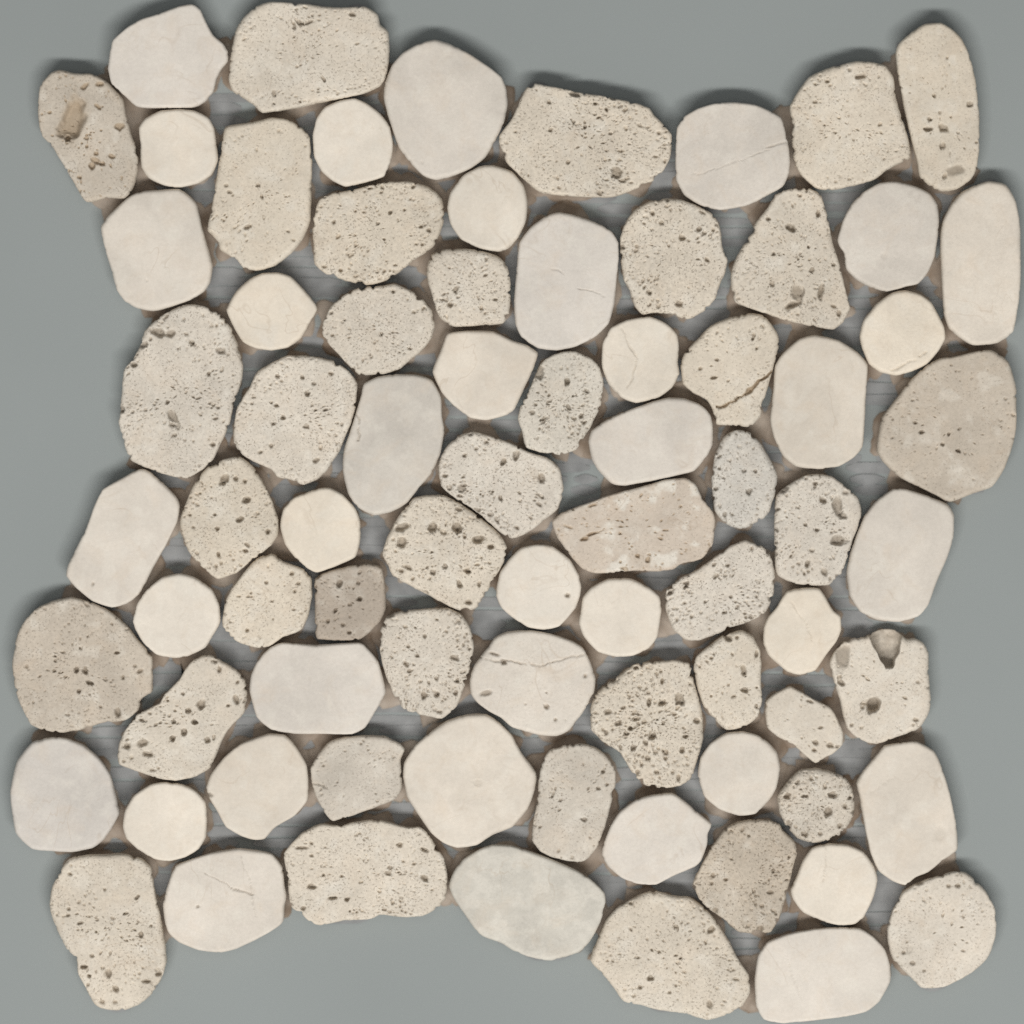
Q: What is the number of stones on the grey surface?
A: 77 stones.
